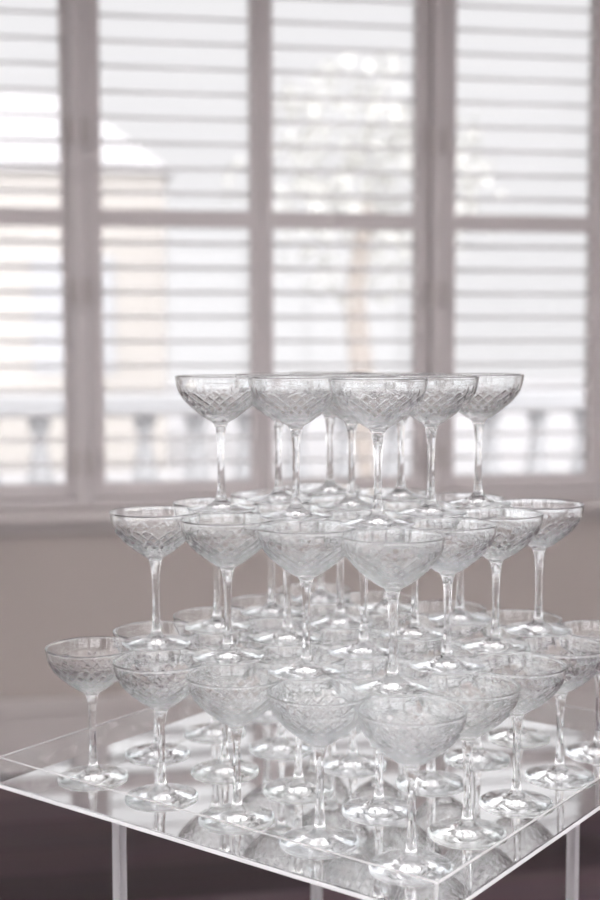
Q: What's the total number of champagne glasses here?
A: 50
